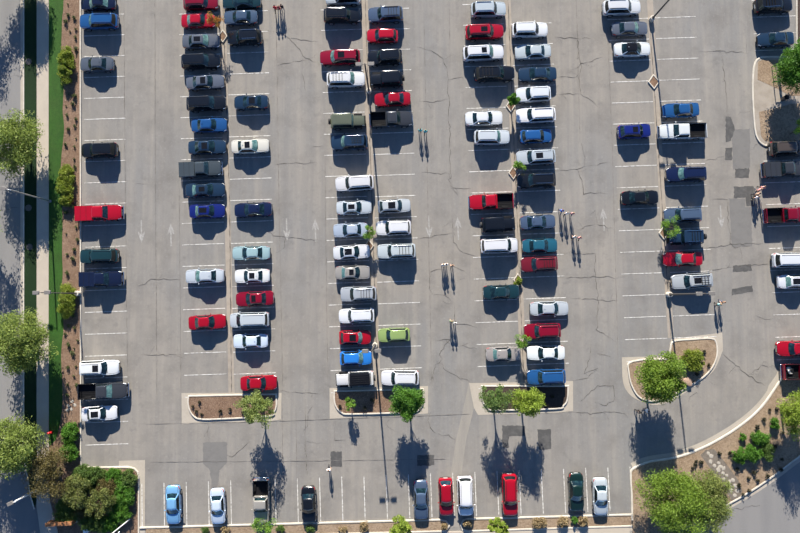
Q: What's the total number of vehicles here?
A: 119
